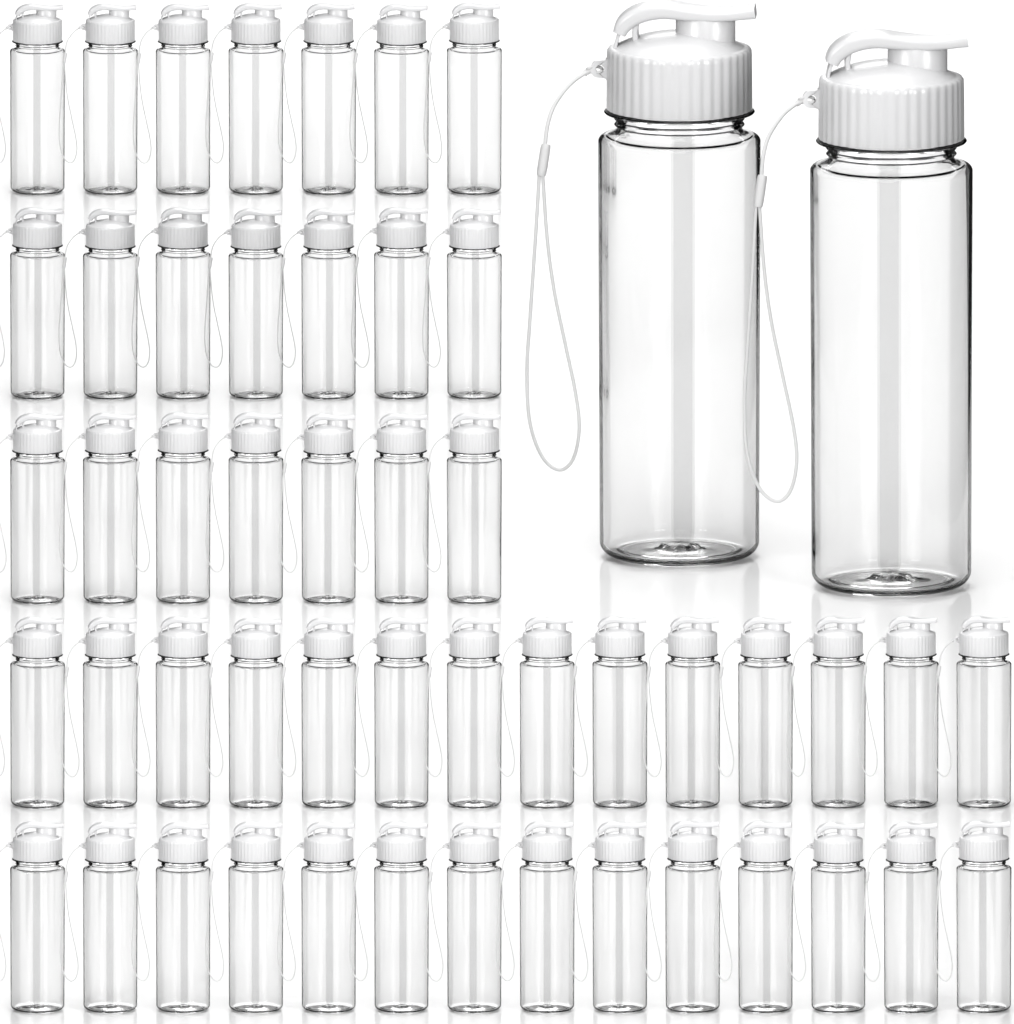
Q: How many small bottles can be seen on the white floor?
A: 49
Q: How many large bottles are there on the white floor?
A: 2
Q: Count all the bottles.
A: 51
